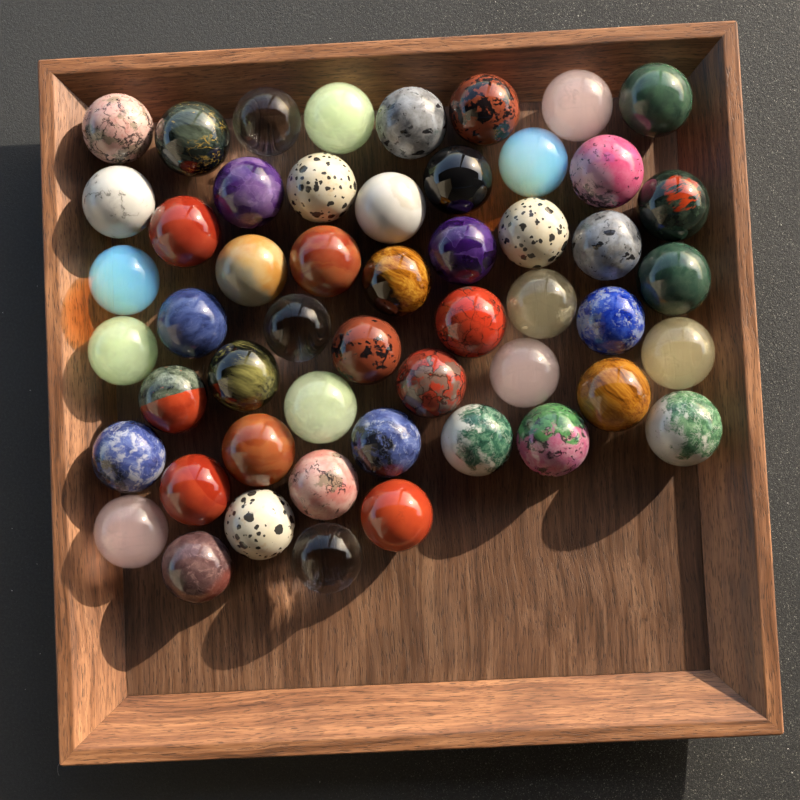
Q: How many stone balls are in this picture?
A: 52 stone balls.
